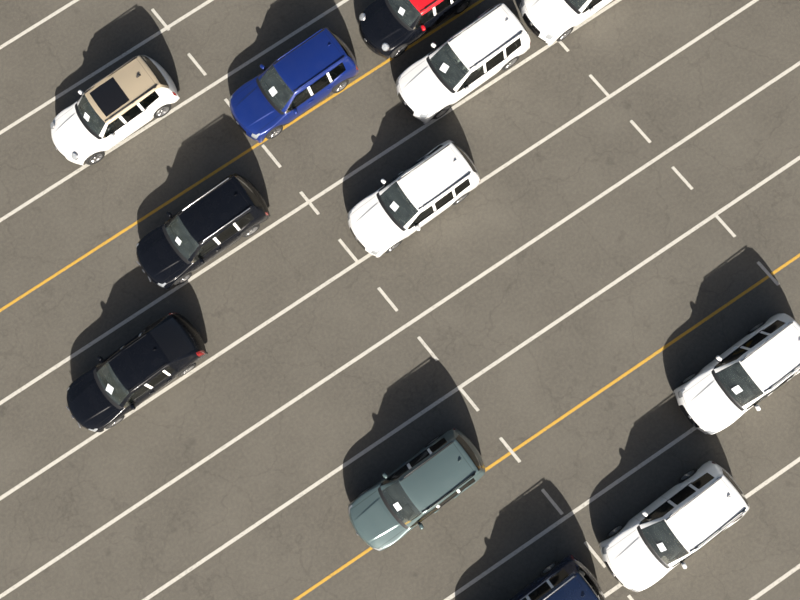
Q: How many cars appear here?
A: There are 12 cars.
